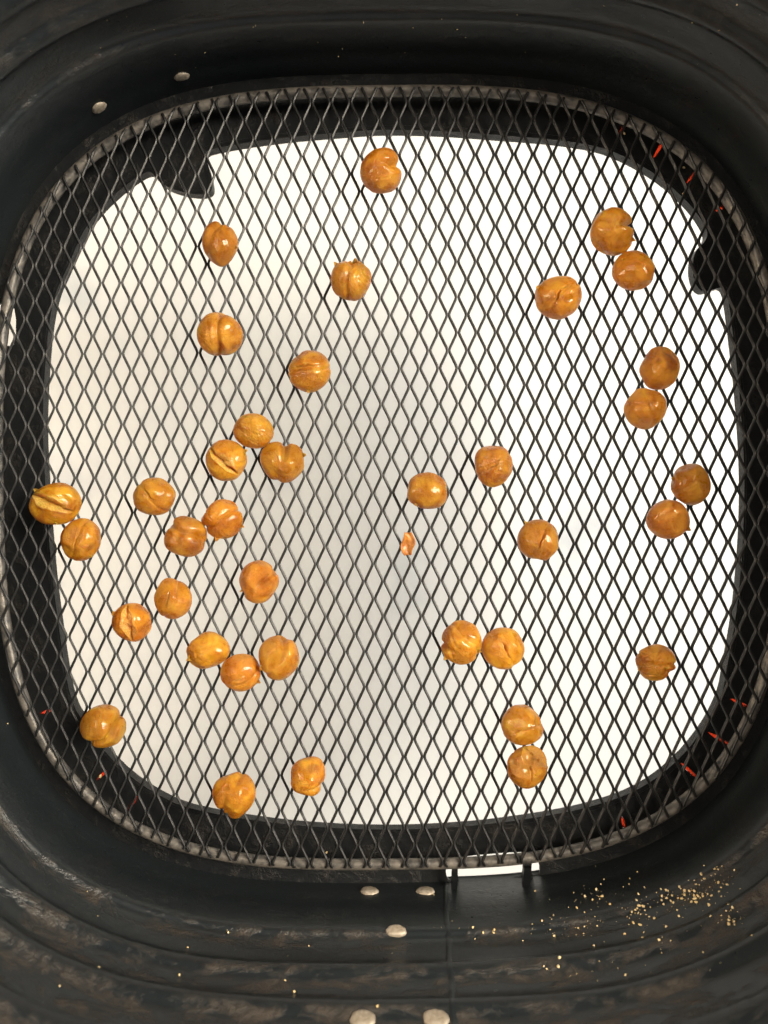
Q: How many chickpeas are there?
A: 37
